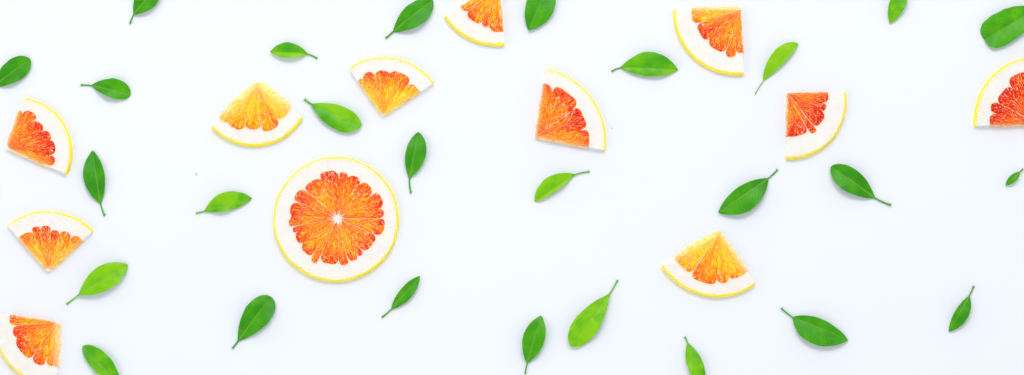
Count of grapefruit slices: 12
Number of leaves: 27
